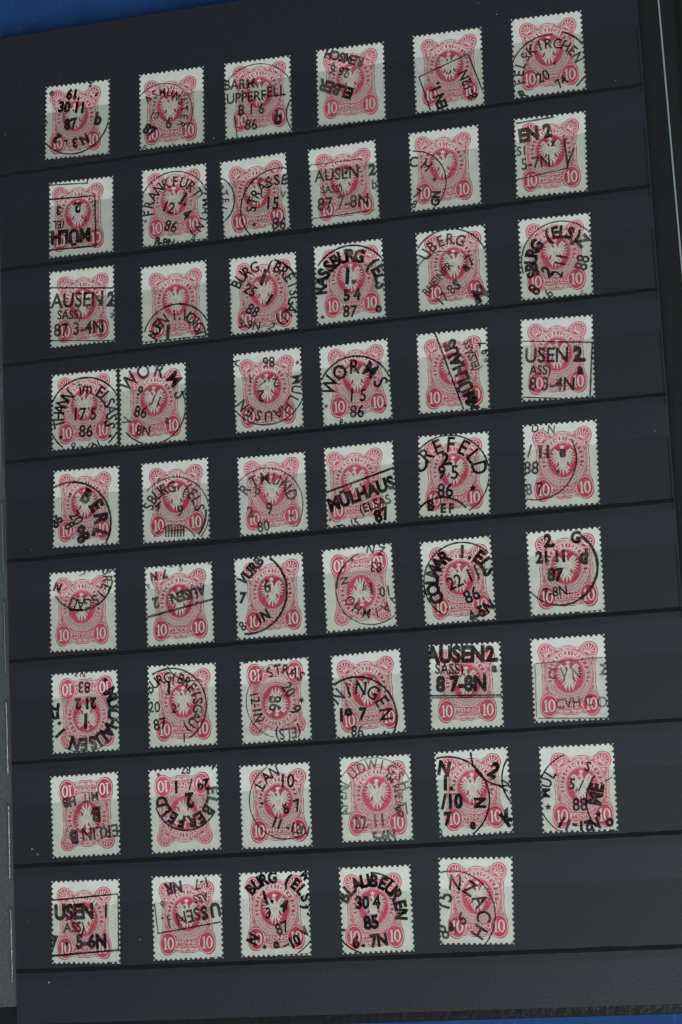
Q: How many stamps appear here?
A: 53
